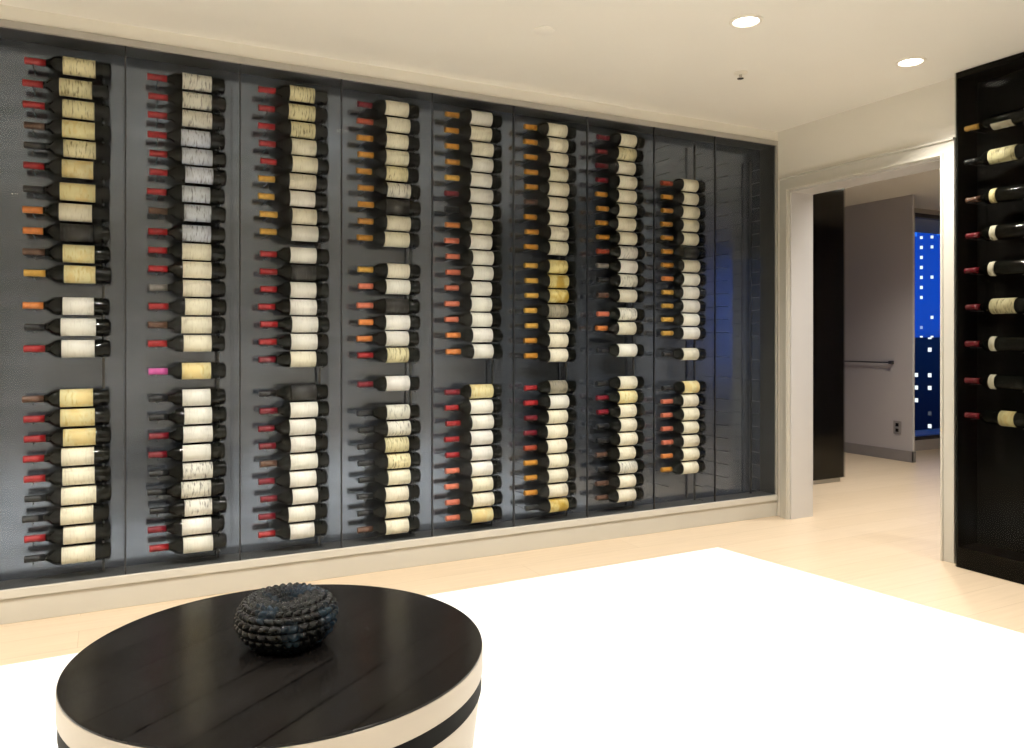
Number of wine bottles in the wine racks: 200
